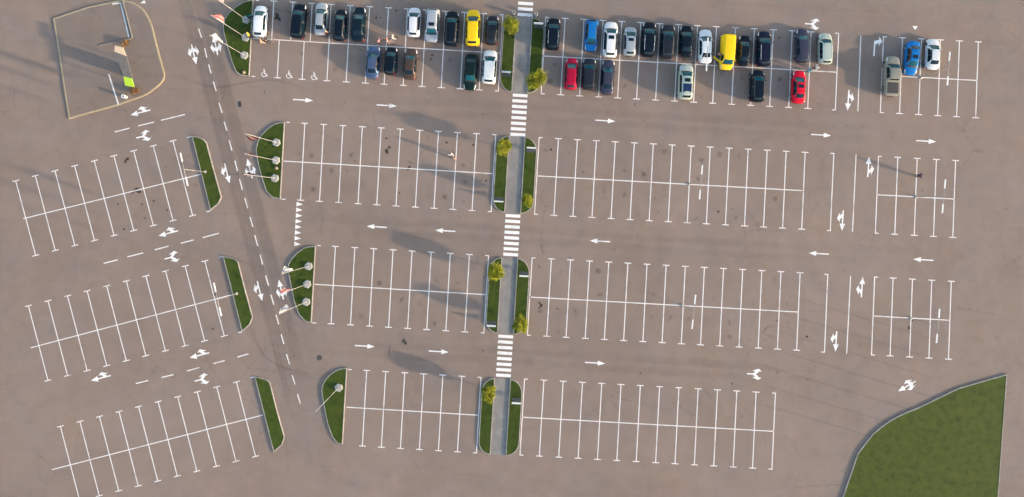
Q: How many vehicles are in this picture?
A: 37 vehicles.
